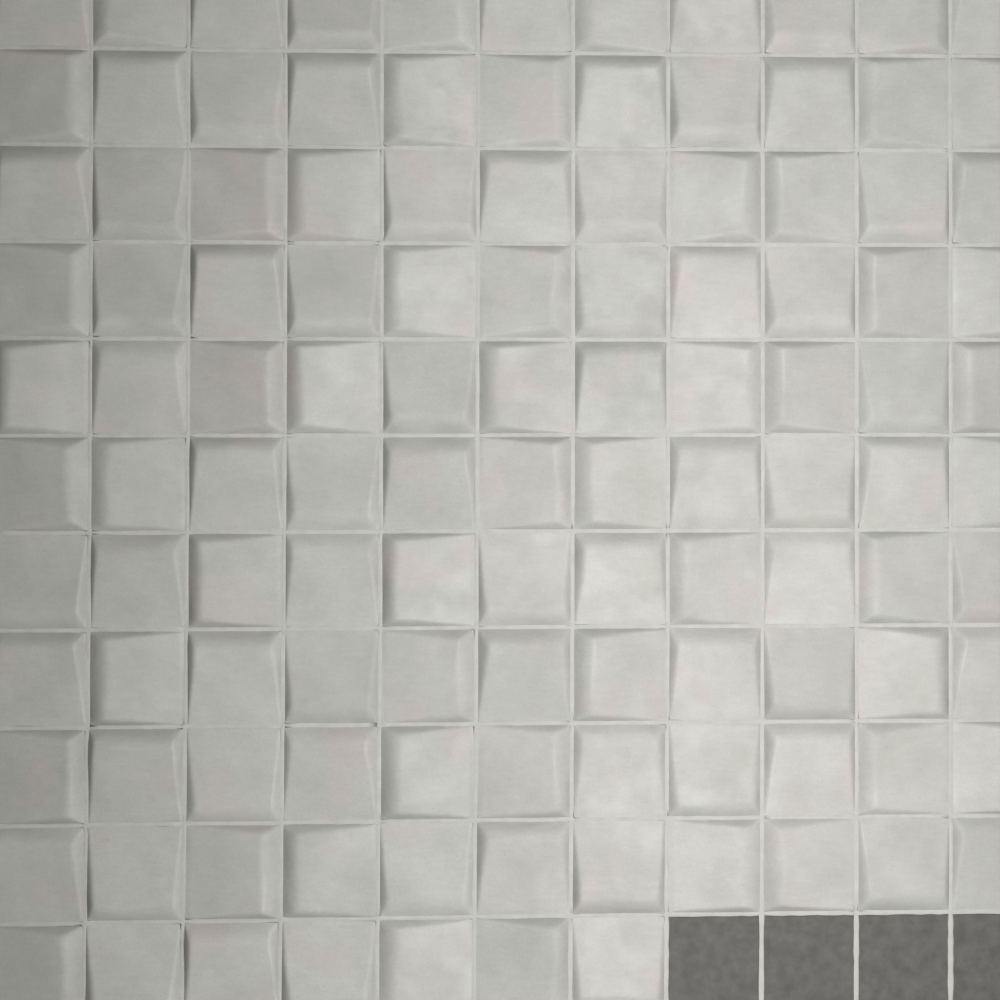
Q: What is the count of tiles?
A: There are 117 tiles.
